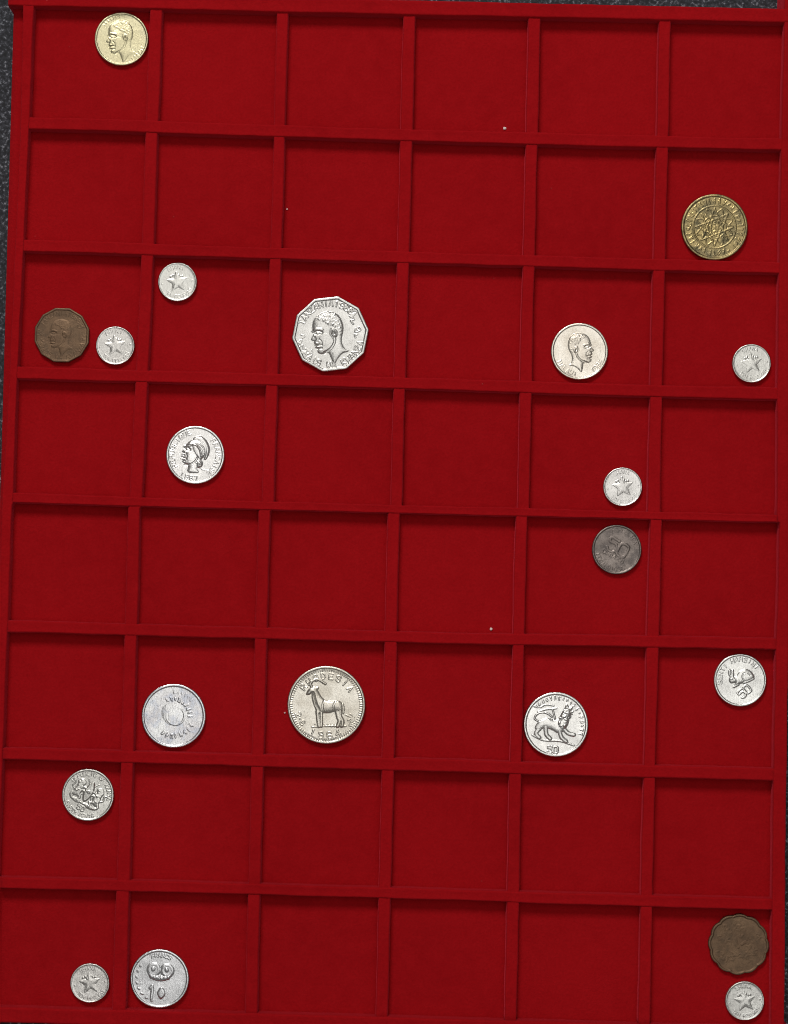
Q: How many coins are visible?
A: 20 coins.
